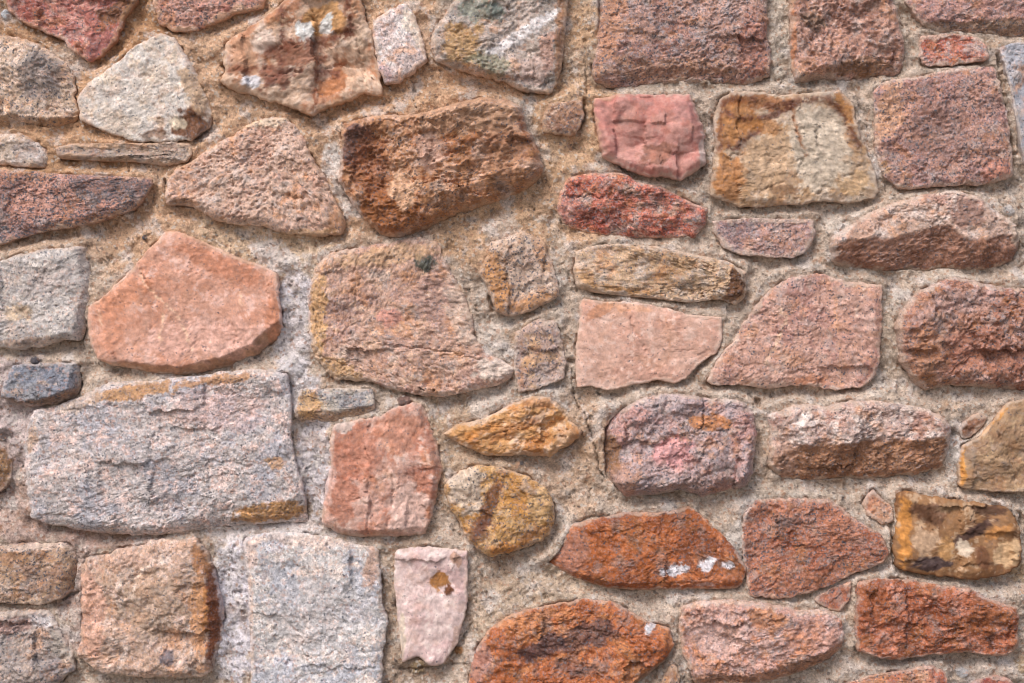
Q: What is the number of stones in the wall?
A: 60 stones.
